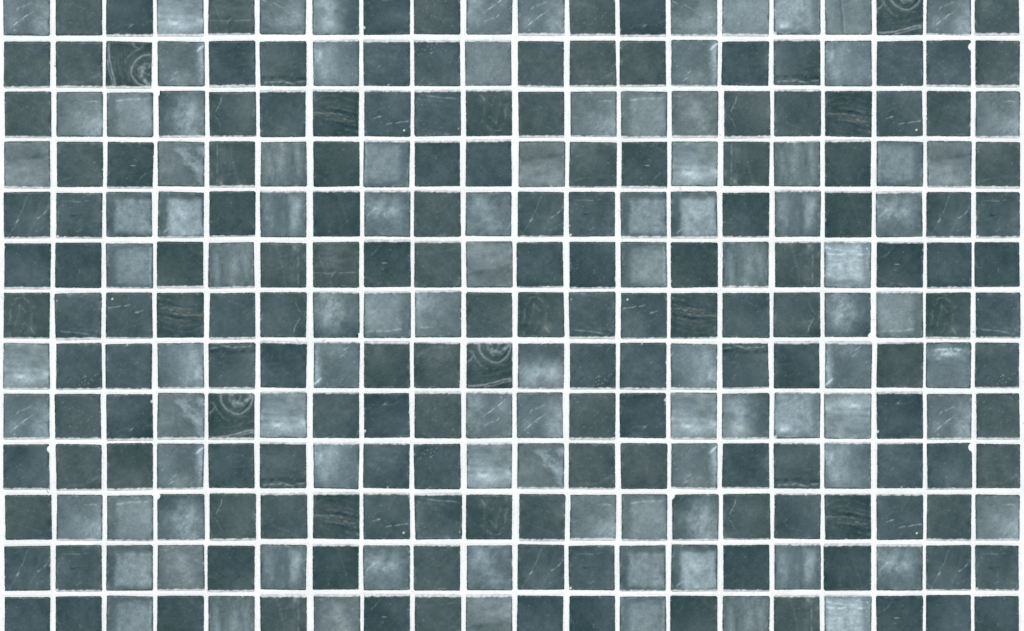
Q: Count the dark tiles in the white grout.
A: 162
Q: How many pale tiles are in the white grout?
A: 98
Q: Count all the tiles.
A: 260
